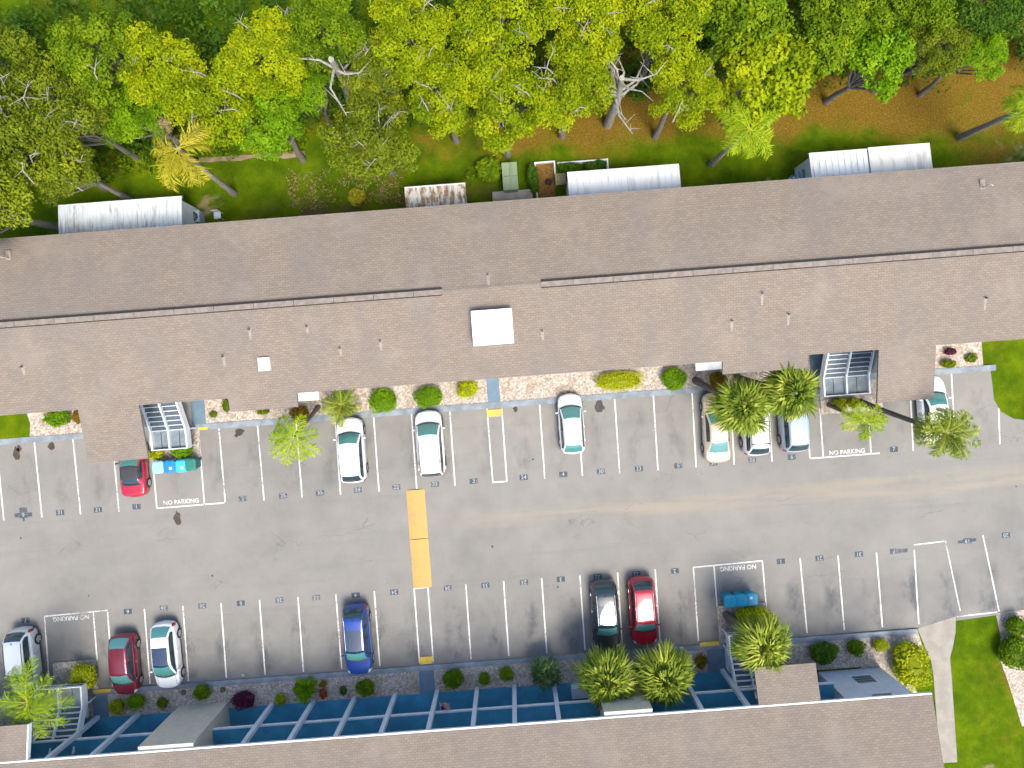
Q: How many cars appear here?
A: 14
